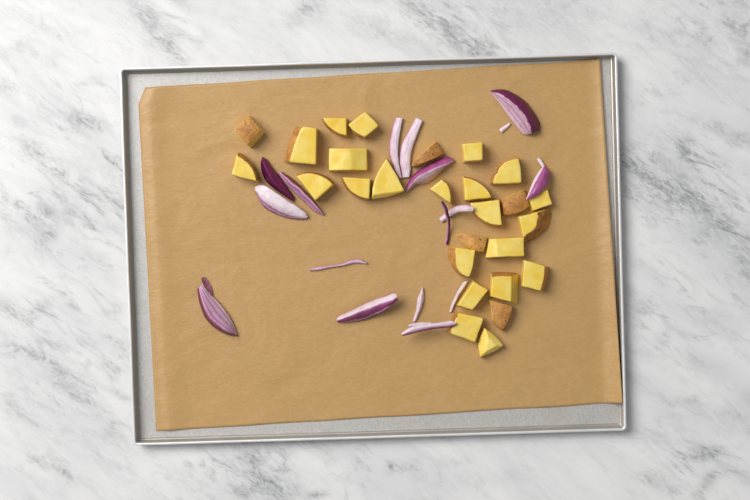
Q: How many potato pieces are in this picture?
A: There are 27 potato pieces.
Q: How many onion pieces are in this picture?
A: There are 17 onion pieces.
